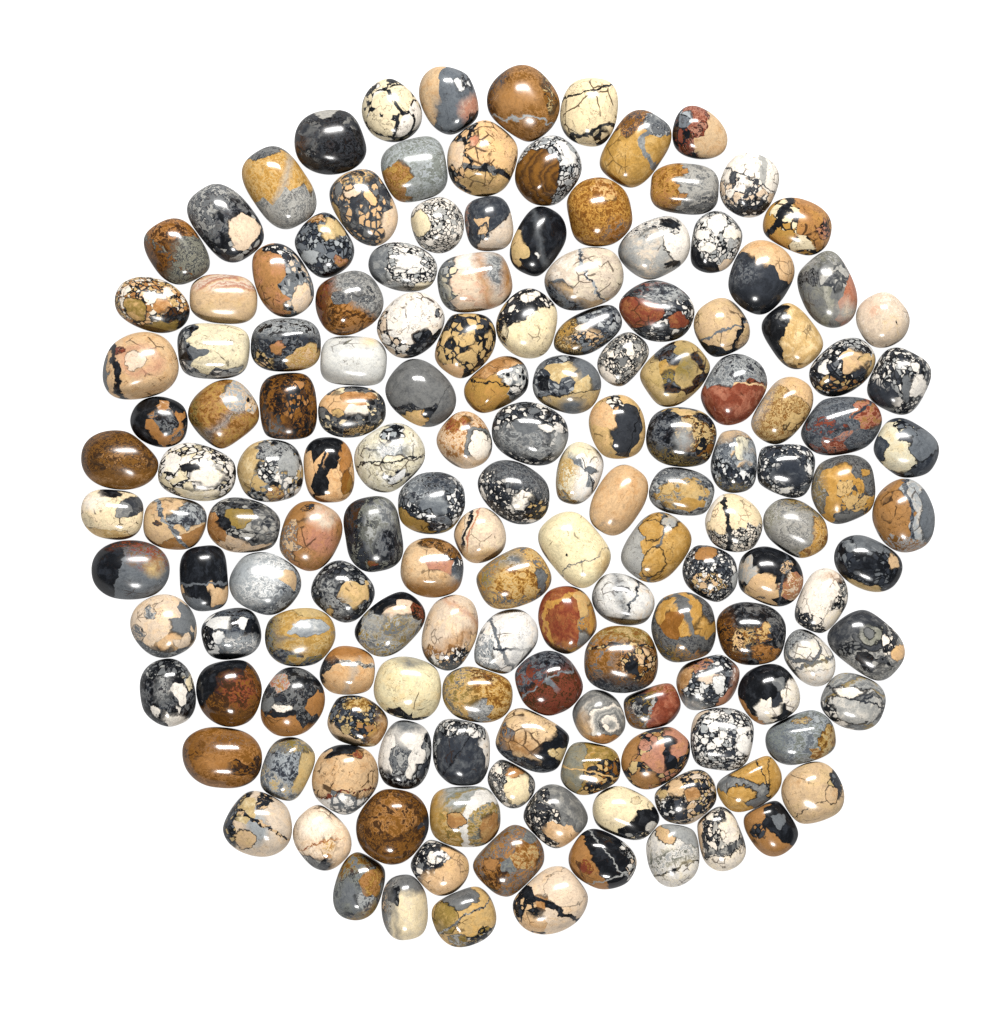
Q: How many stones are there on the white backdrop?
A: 154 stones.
